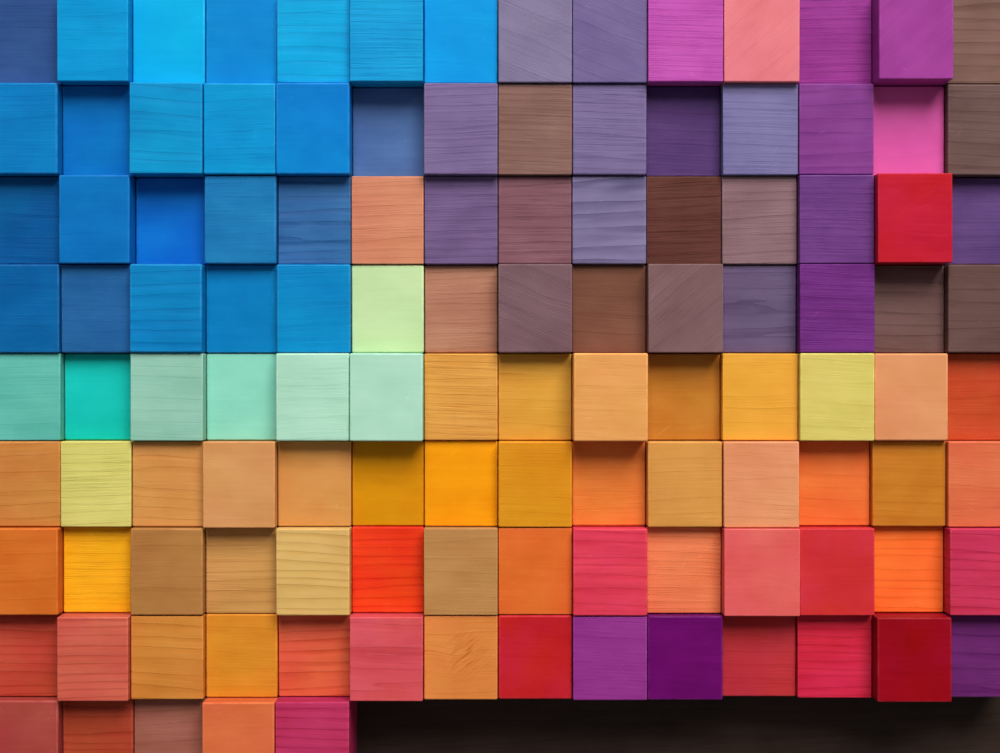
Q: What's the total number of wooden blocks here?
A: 117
